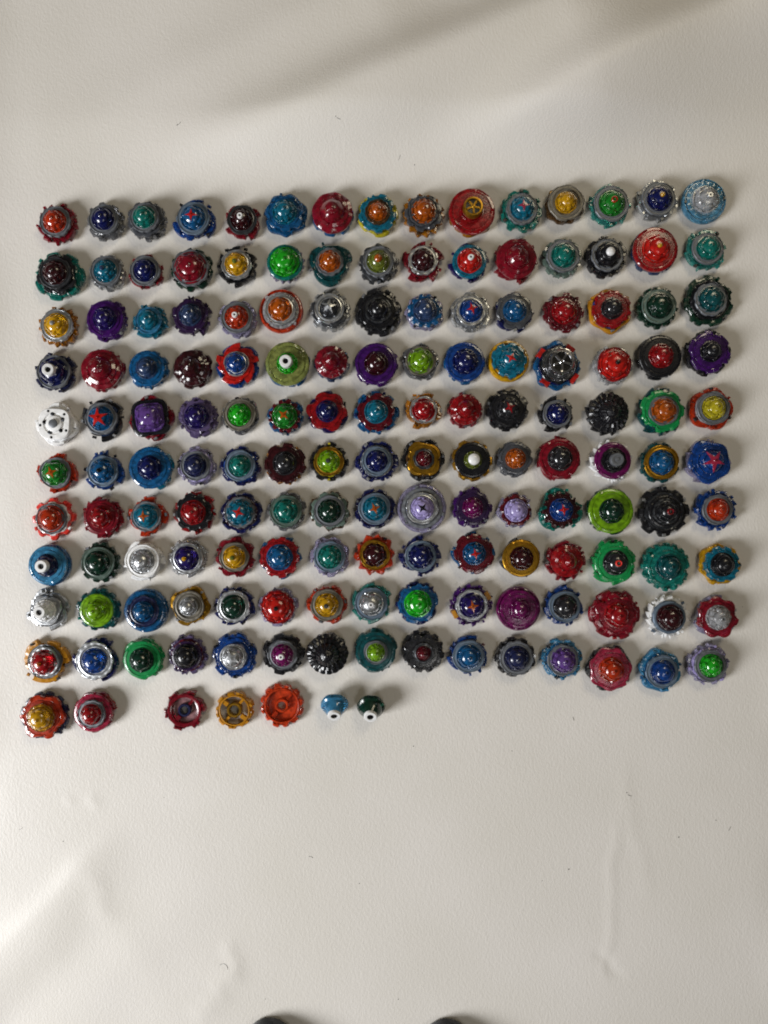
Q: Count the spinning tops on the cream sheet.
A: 152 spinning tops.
